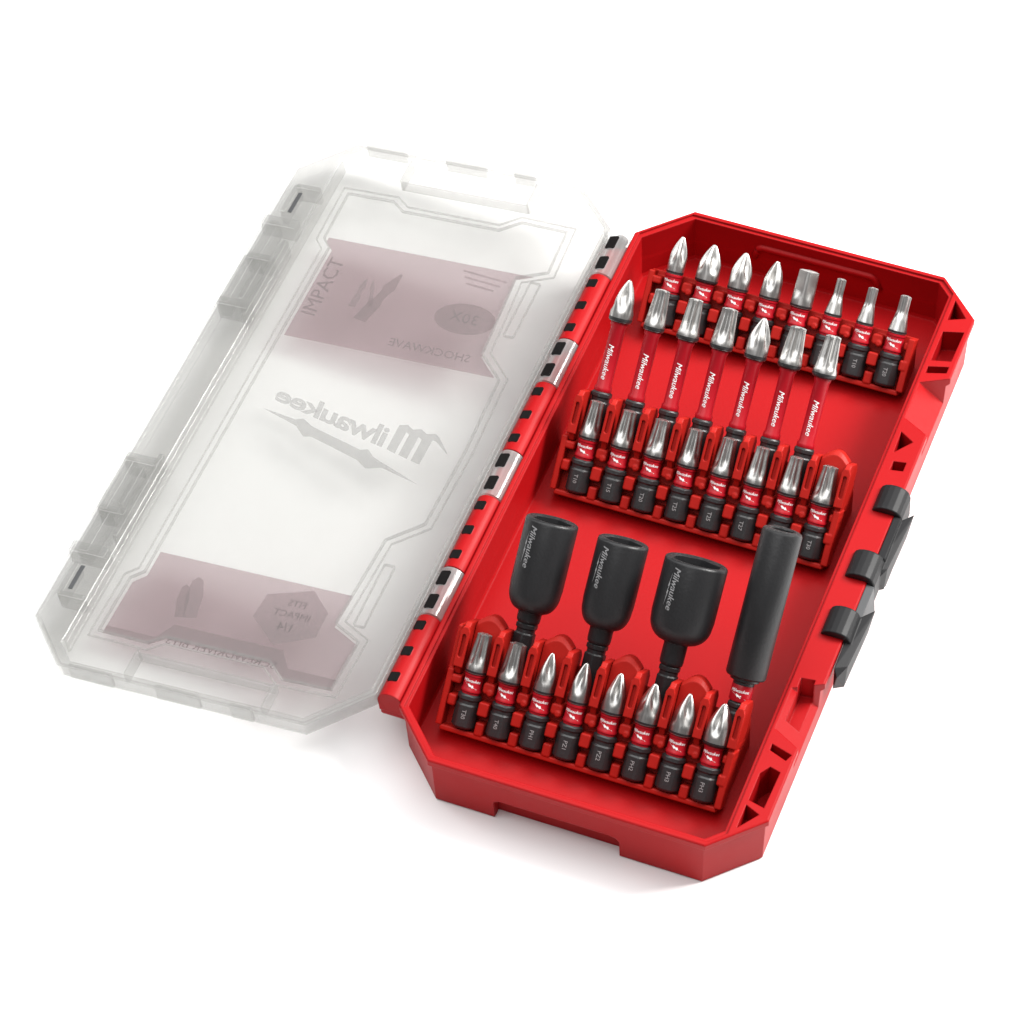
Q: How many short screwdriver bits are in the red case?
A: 24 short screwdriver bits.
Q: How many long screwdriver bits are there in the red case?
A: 7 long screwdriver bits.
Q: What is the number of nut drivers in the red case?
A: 3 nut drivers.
